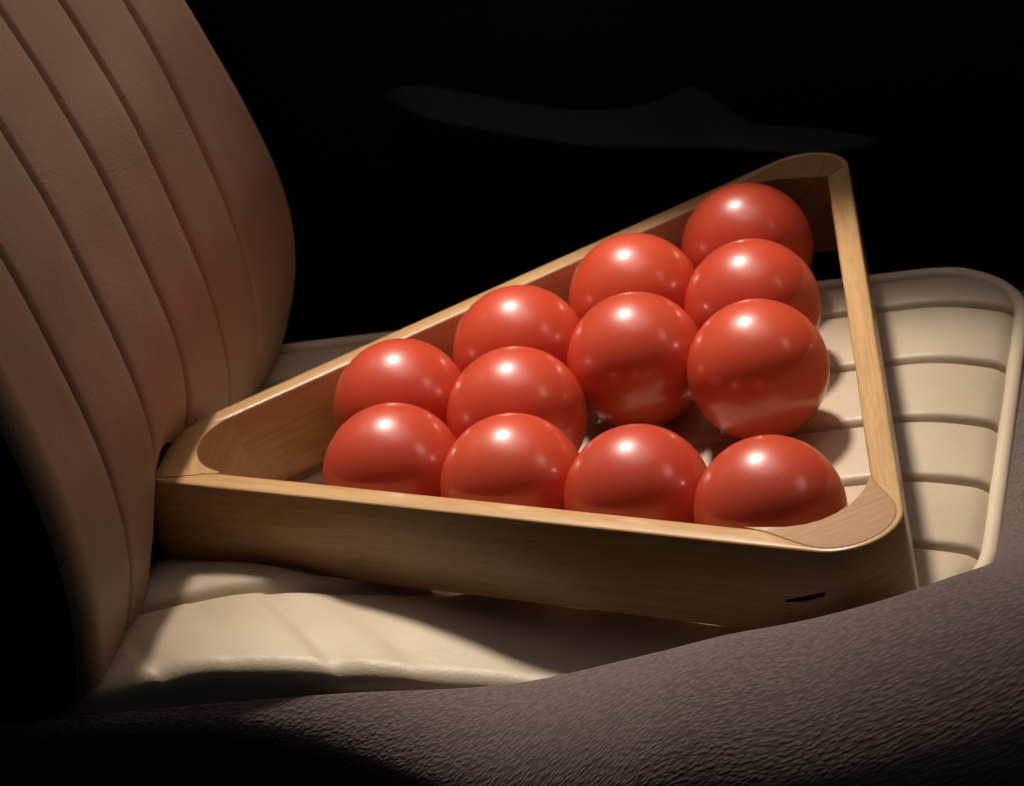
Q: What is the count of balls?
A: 12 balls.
